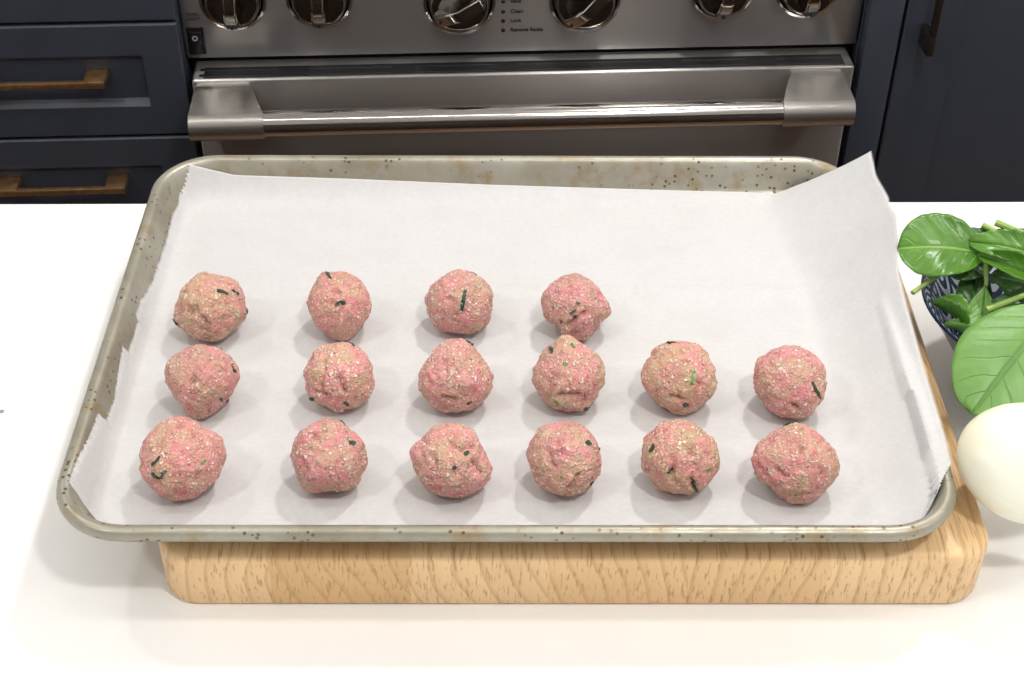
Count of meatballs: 16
